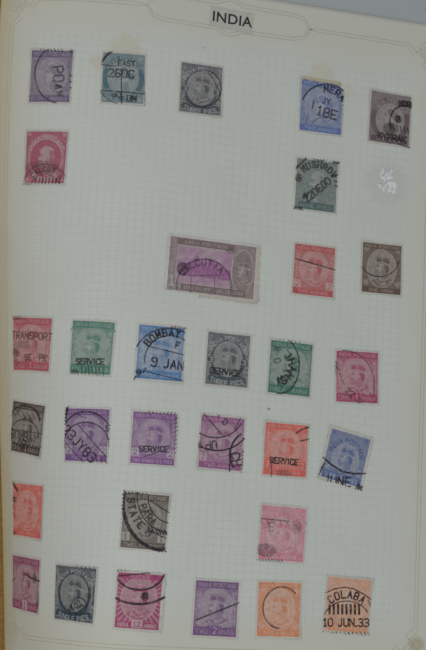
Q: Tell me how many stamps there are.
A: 31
